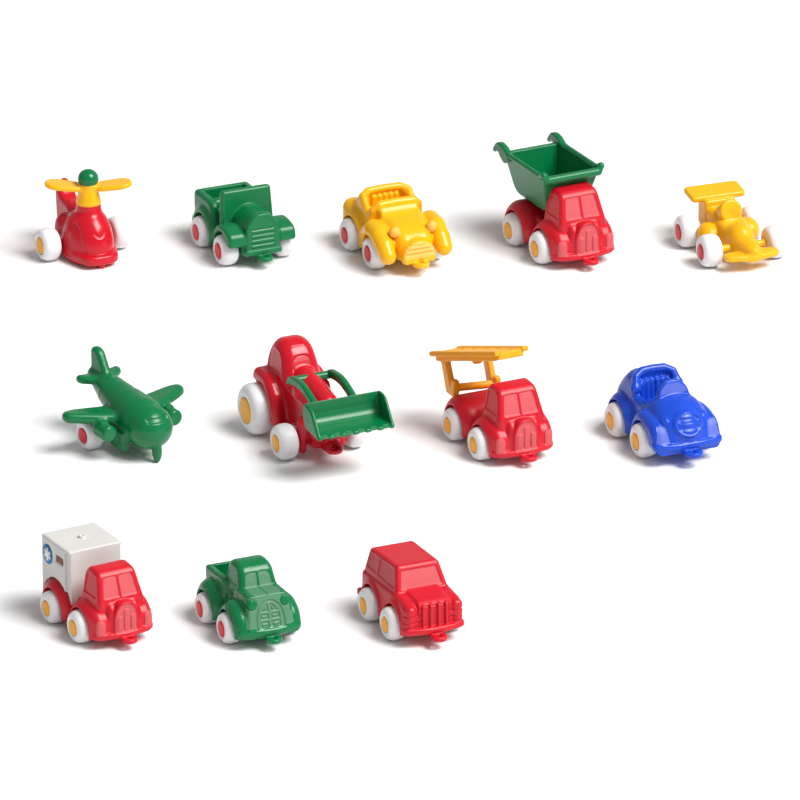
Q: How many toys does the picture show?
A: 12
